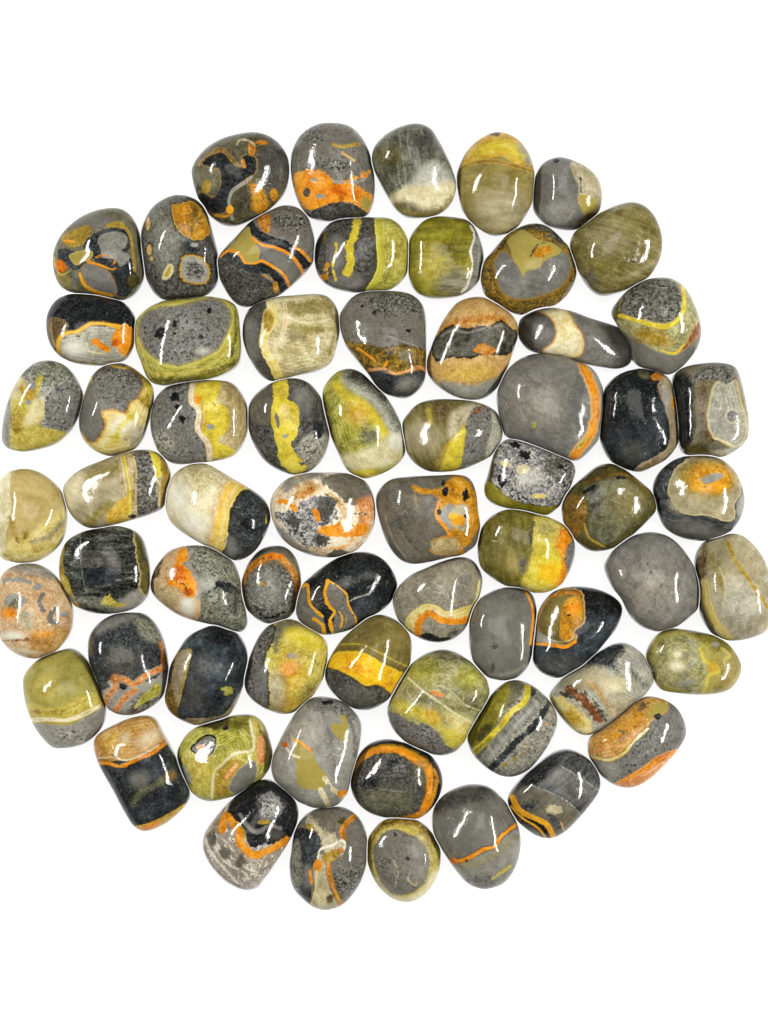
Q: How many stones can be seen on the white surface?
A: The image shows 66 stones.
